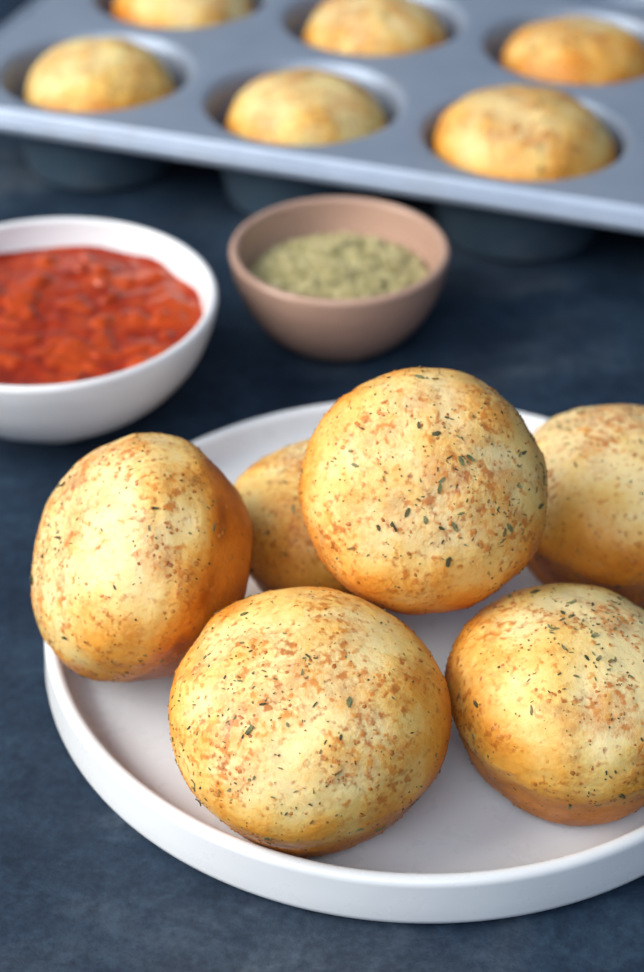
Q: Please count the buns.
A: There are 12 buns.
